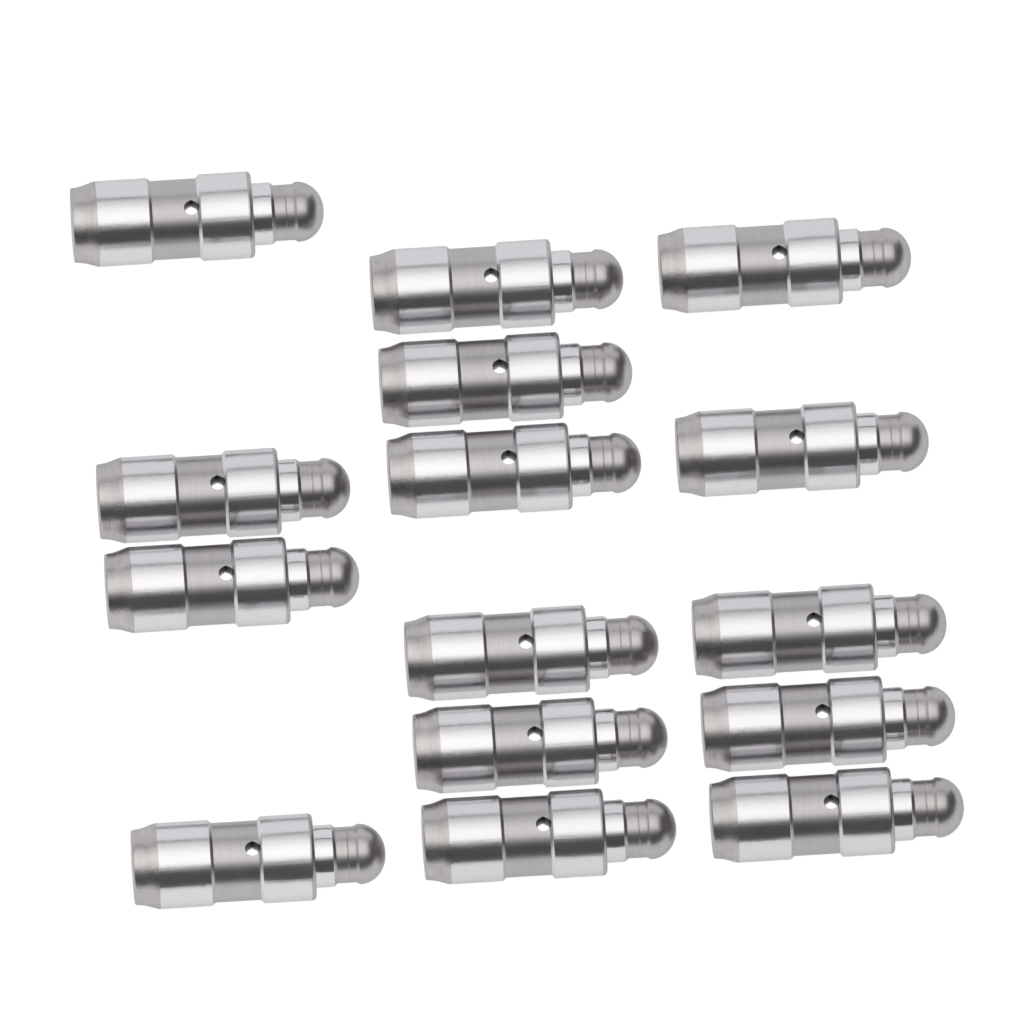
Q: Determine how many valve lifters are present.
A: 15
